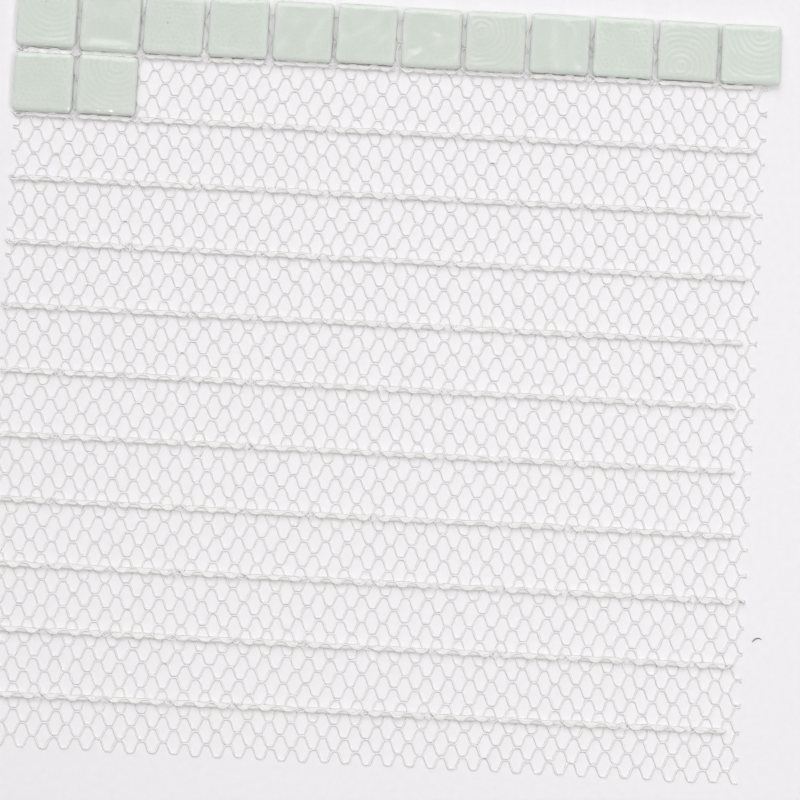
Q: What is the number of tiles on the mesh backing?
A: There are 14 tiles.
